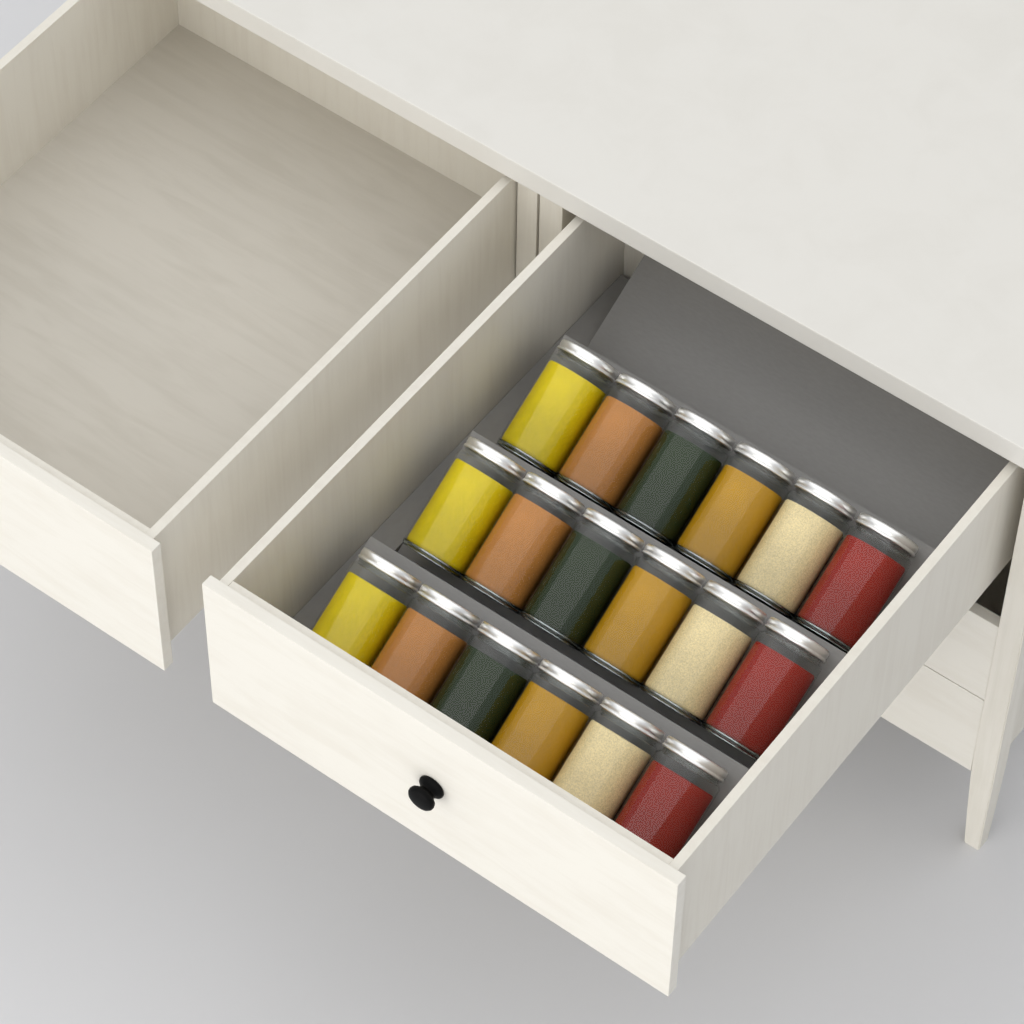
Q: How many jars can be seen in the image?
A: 18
